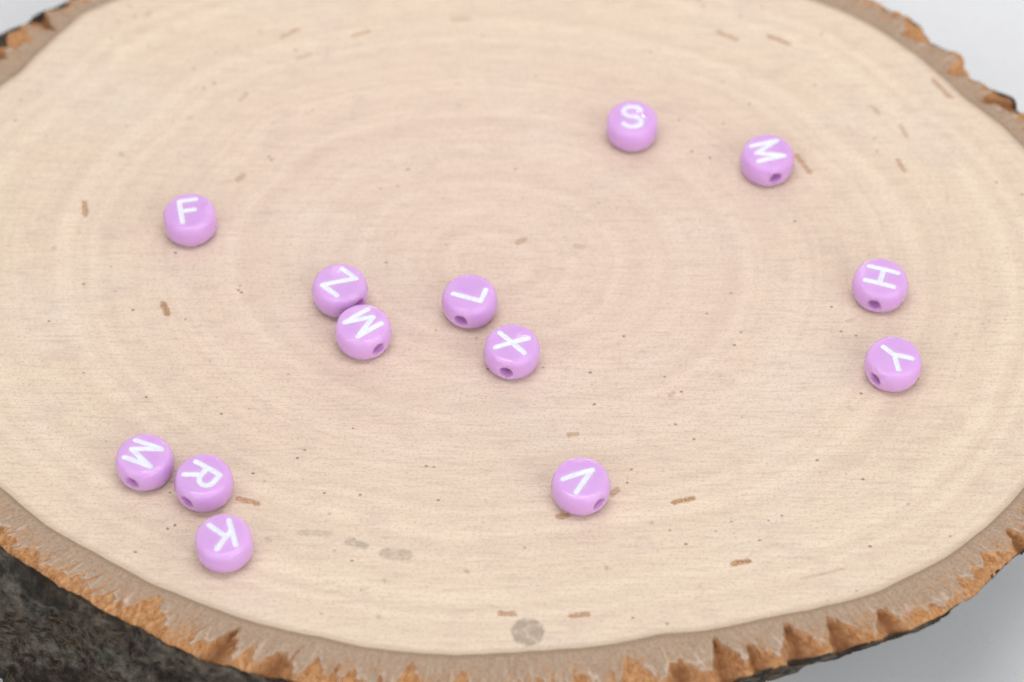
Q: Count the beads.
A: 13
